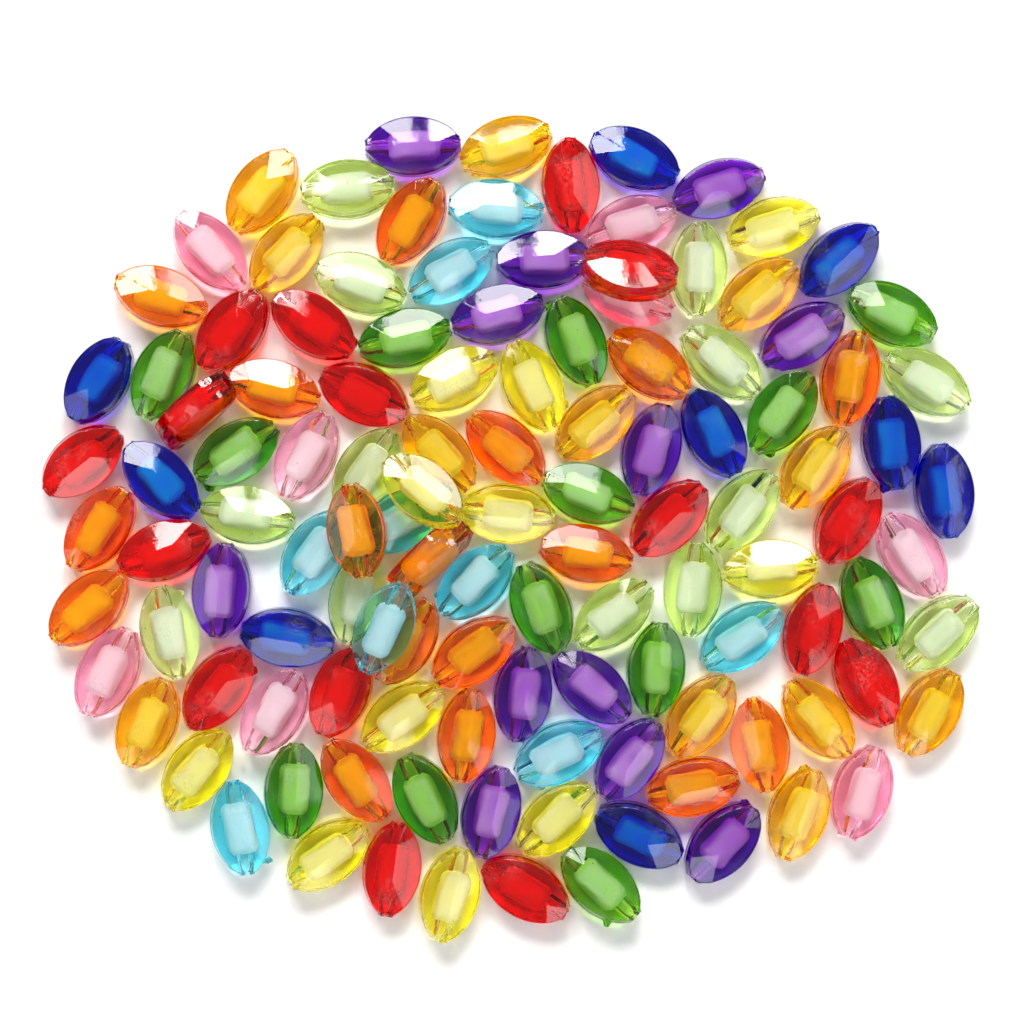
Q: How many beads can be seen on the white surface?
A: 120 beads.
